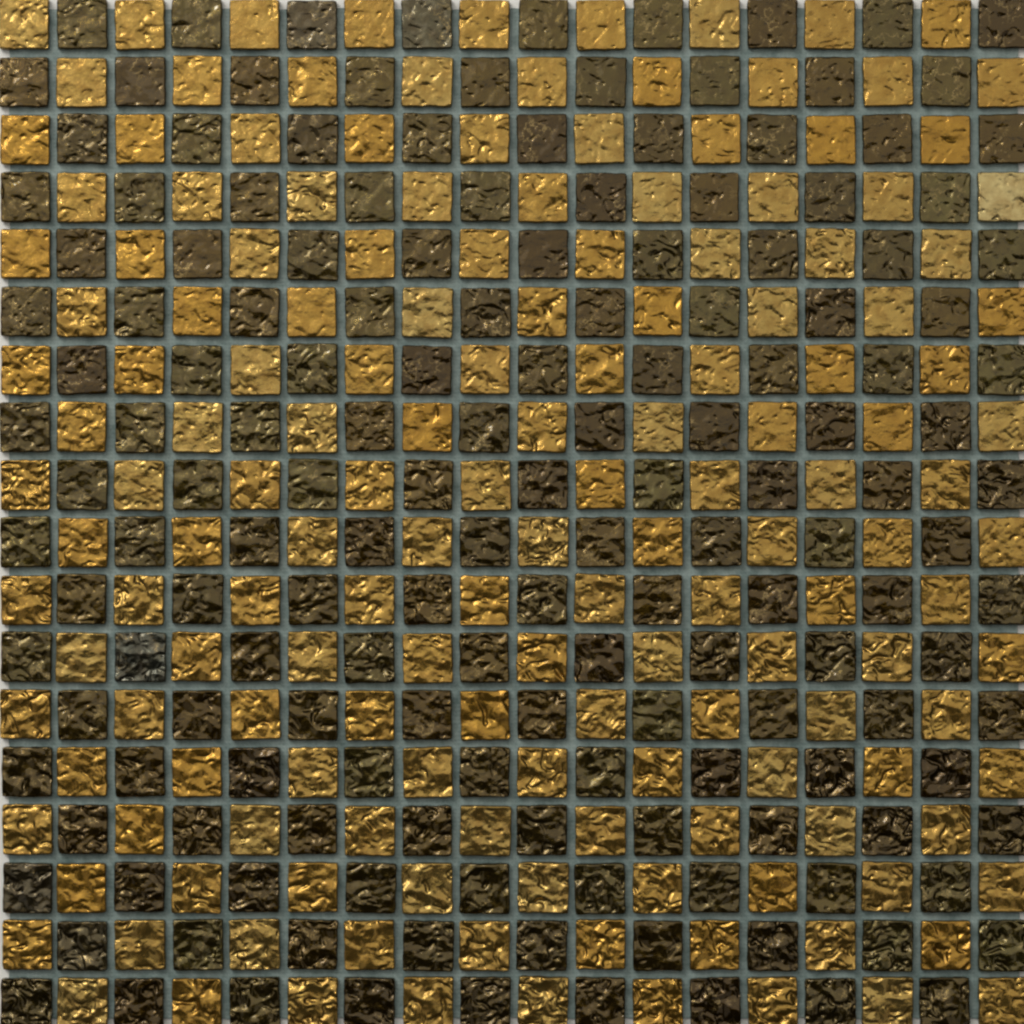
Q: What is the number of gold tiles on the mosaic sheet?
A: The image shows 162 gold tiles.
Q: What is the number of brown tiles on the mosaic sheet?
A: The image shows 162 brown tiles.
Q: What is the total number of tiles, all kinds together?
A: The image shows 324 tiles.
